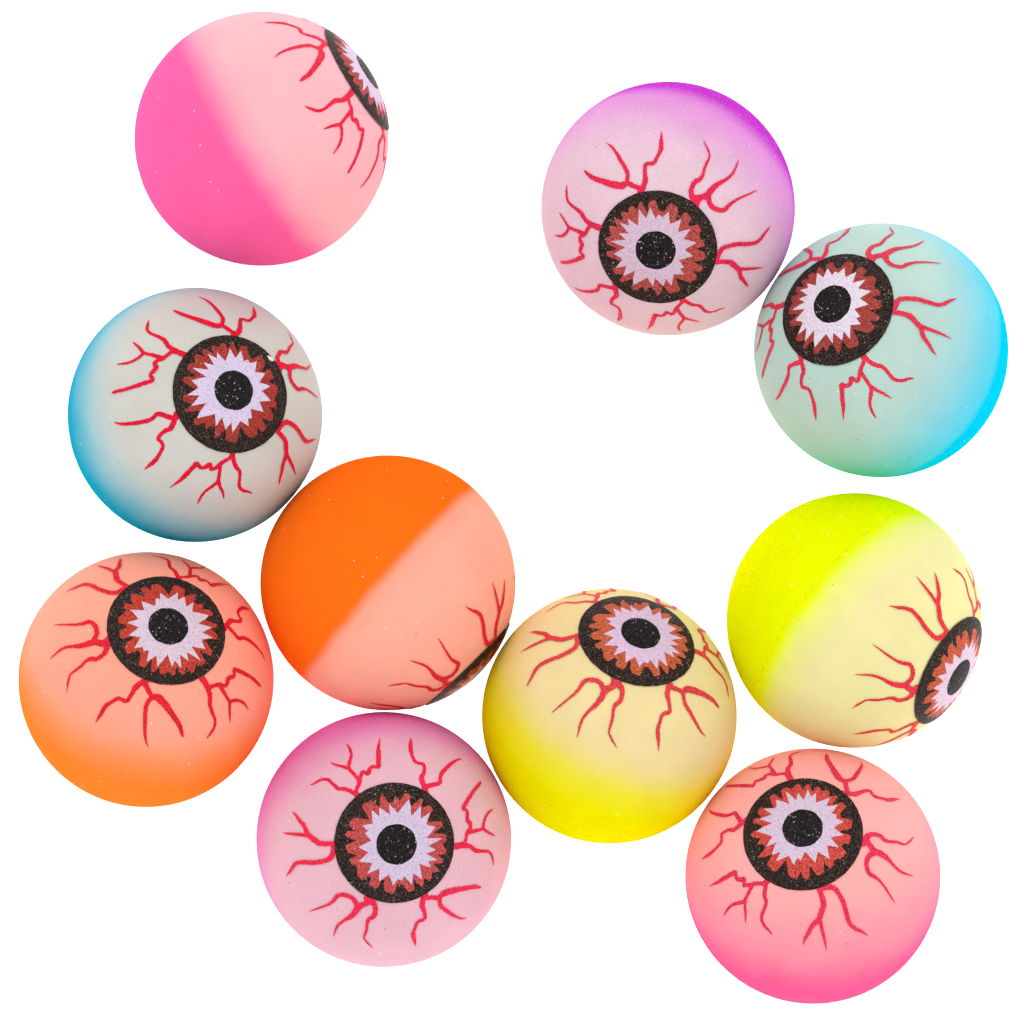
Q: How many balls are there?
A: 10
